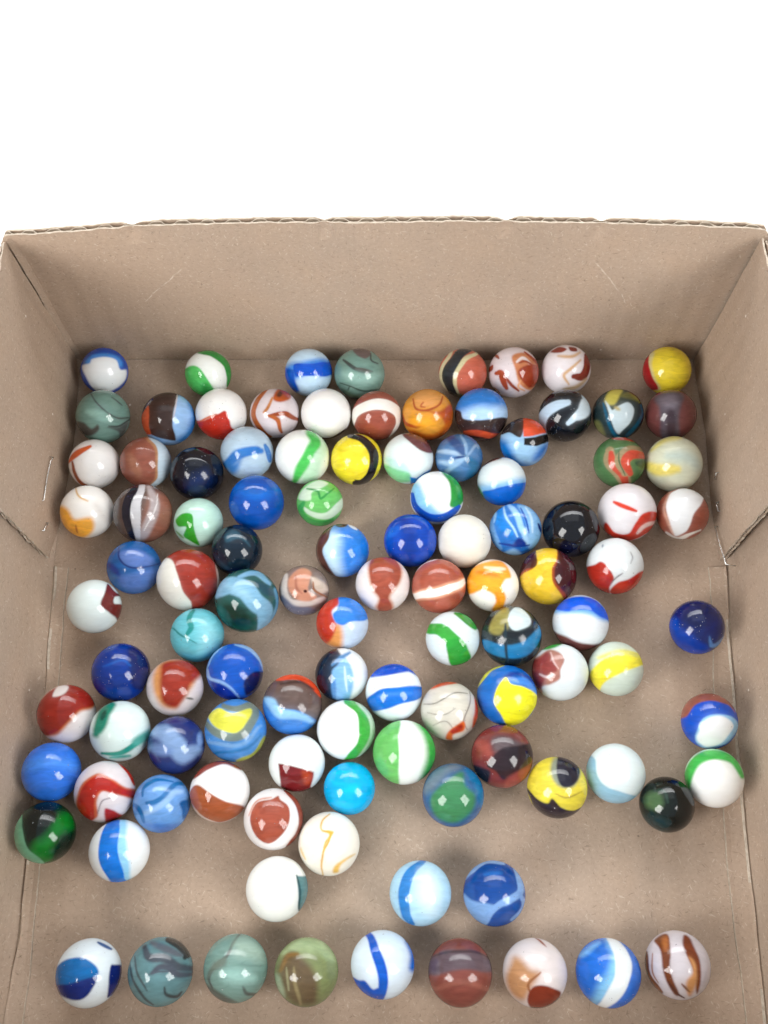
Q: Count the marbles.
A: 106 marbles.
